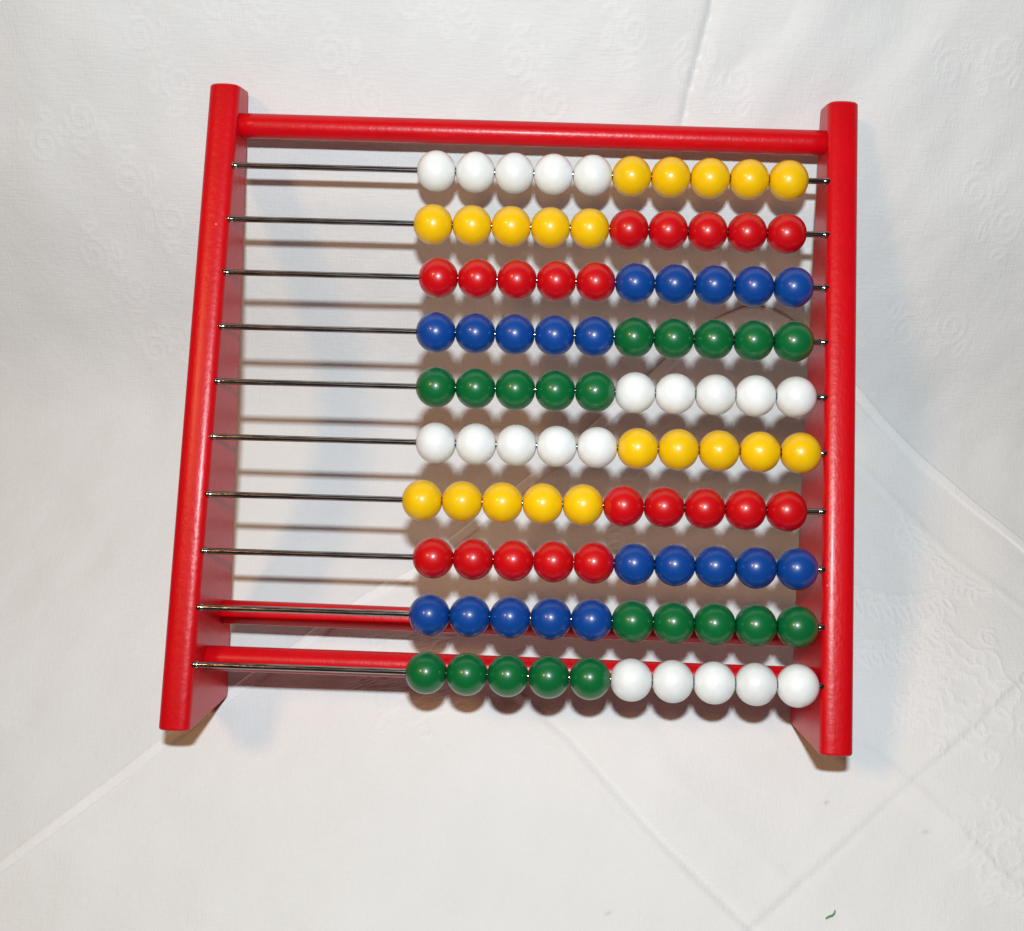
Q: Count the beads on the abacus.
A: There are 100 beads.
